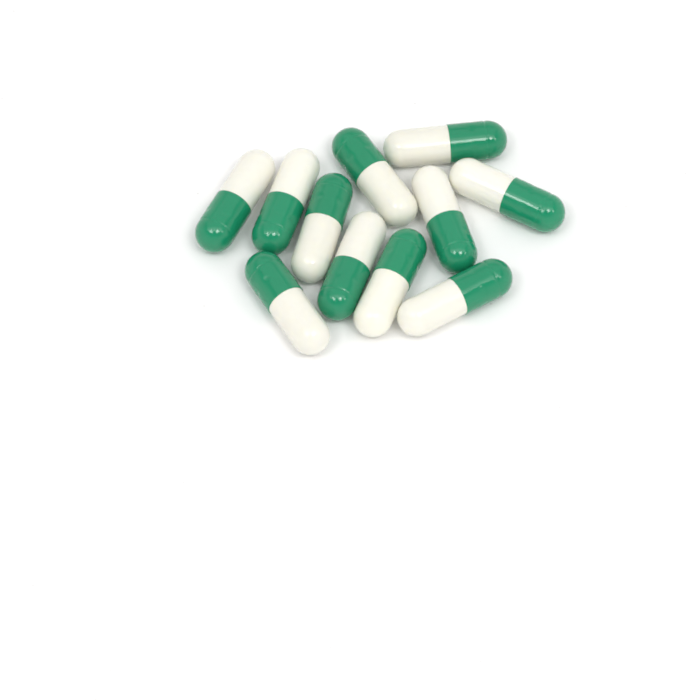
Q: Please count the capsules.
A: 11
